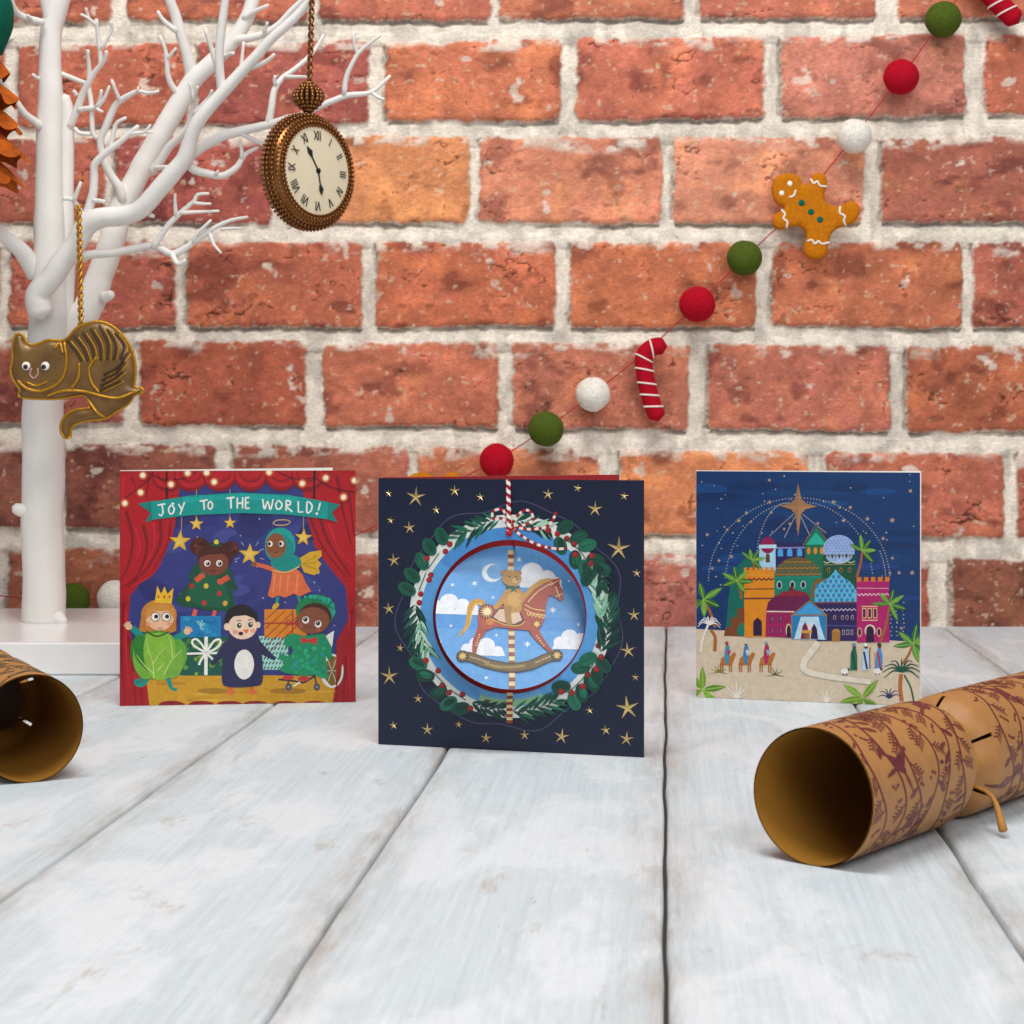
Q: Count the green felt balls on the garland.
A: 4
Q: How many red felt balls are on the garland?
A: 3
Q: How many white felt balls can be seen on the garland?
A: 3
